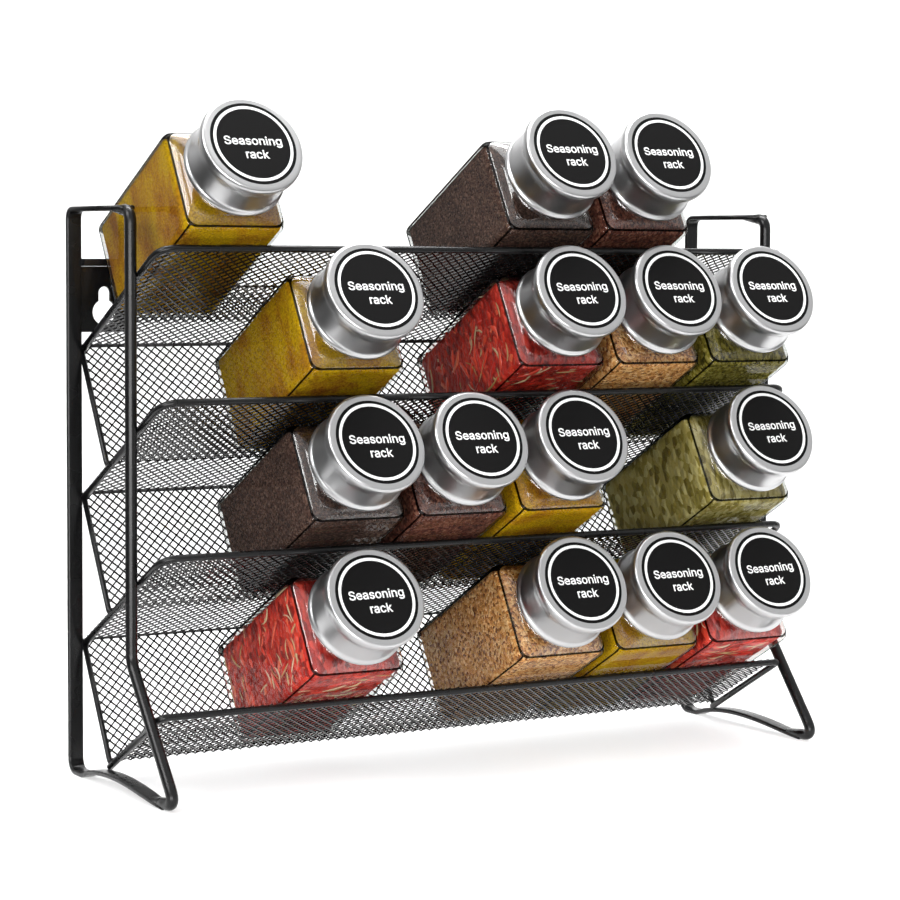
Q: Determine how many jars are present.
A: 15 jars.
